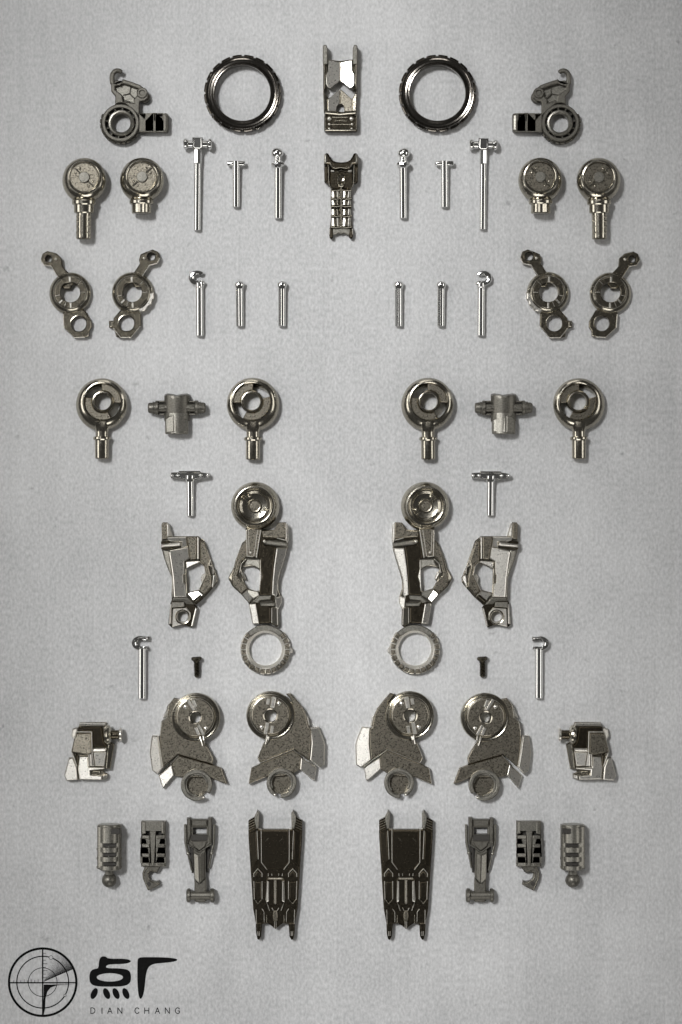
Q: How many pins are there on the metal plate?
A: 16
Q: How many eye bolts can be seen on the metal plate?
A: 4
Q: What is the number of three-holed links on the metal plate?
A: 4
